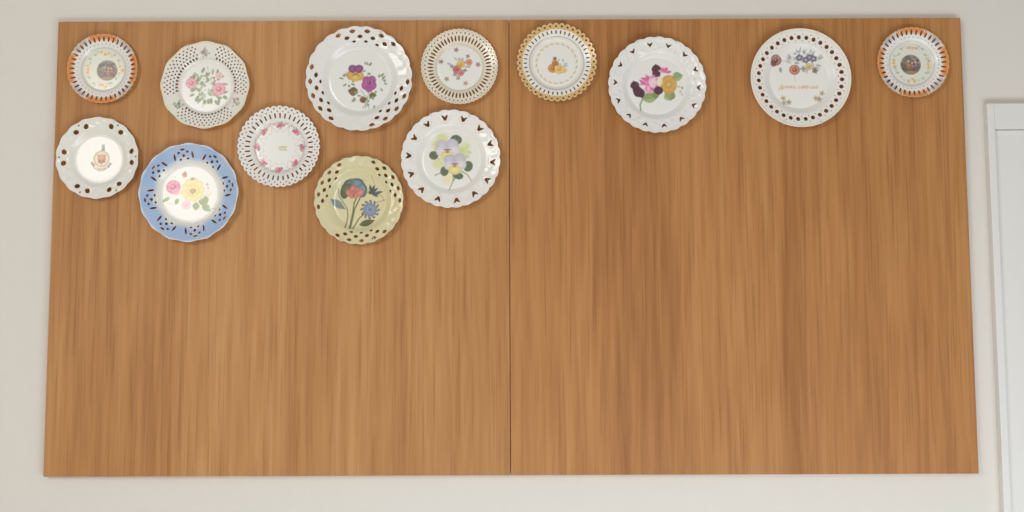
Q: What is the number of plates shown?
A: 13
